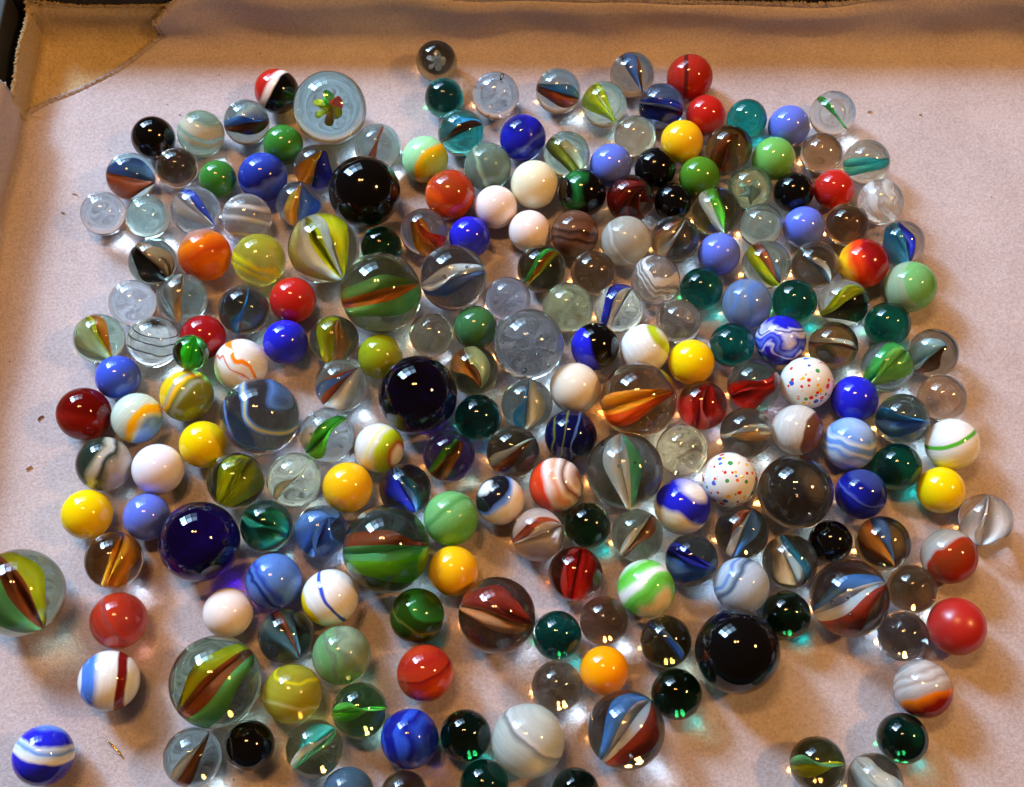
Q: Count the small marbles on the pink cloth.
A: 200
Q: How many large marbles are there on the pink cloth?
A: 20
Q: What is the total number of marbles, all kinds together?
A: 220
